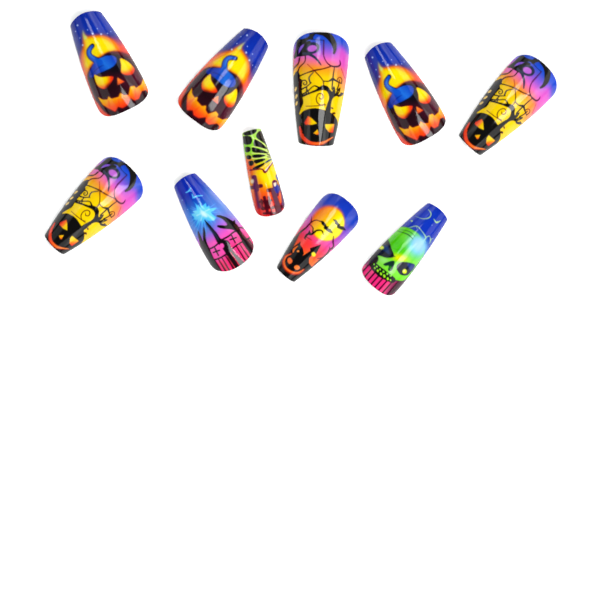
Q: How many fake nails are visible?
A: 10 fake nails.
